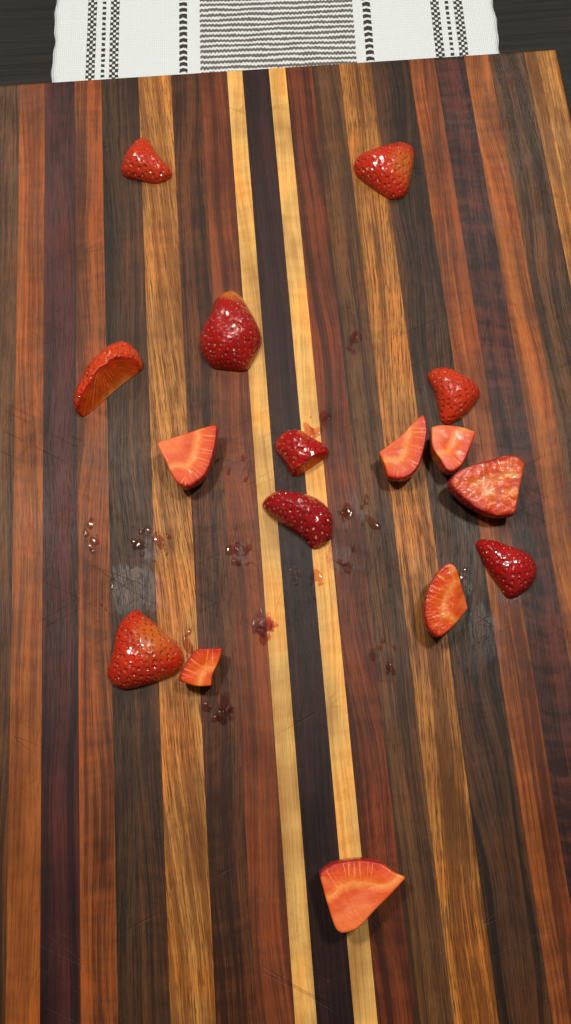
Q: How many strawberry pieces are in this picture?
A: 16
